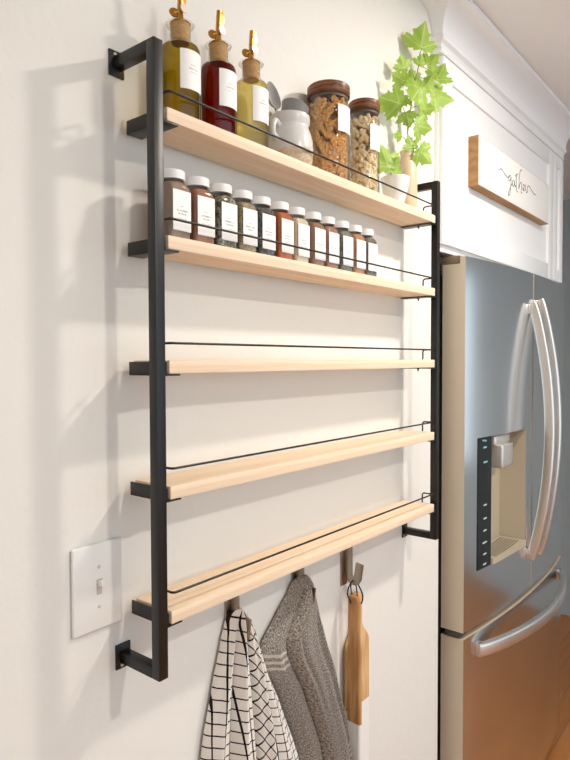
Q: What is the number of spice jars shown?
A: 12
